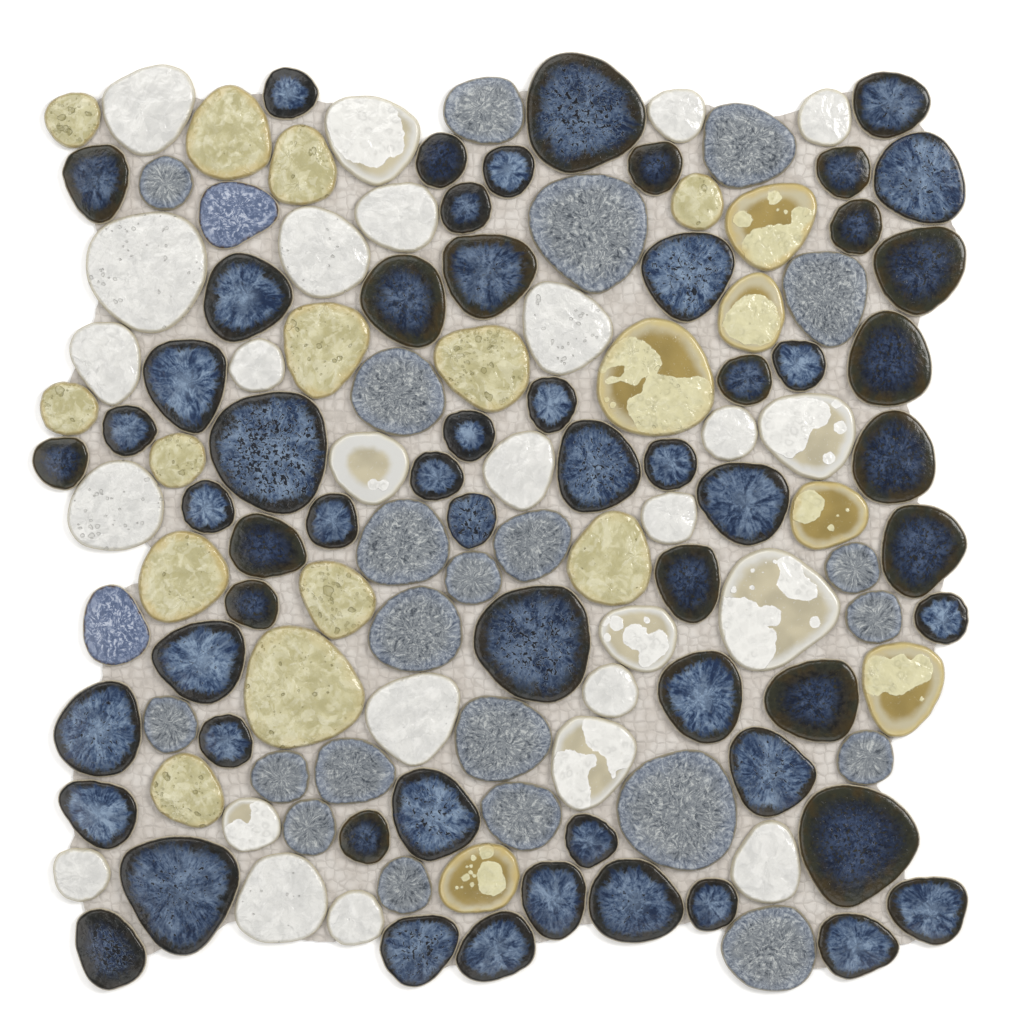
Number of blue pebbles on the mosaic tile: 61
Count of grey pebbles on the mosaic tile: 22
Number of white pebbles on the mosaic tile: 26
